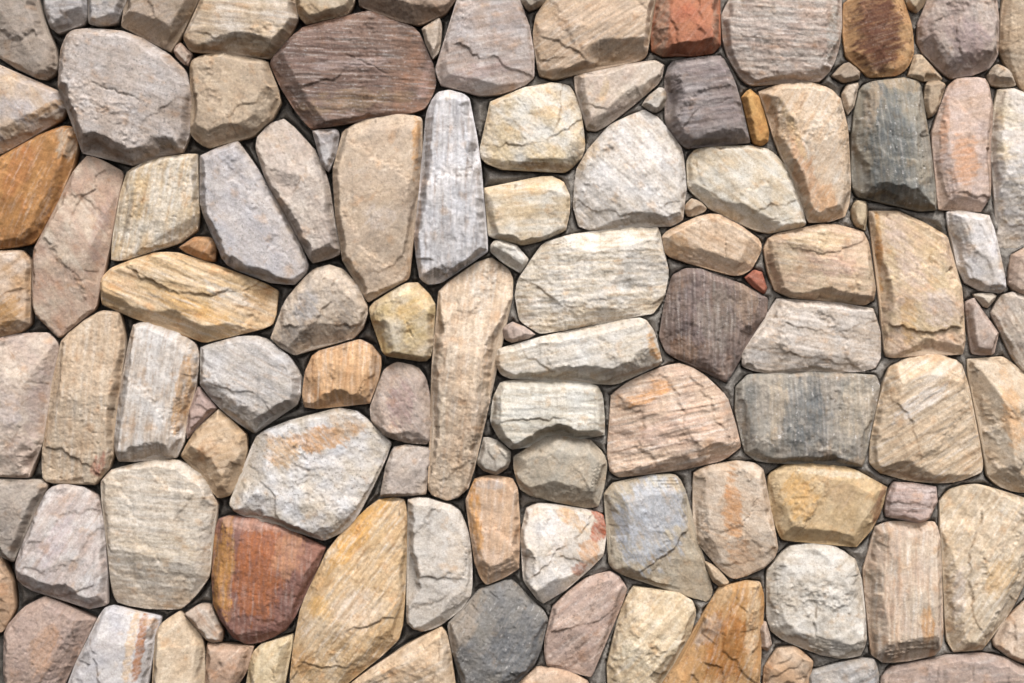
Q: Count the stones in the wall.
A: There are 121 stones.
